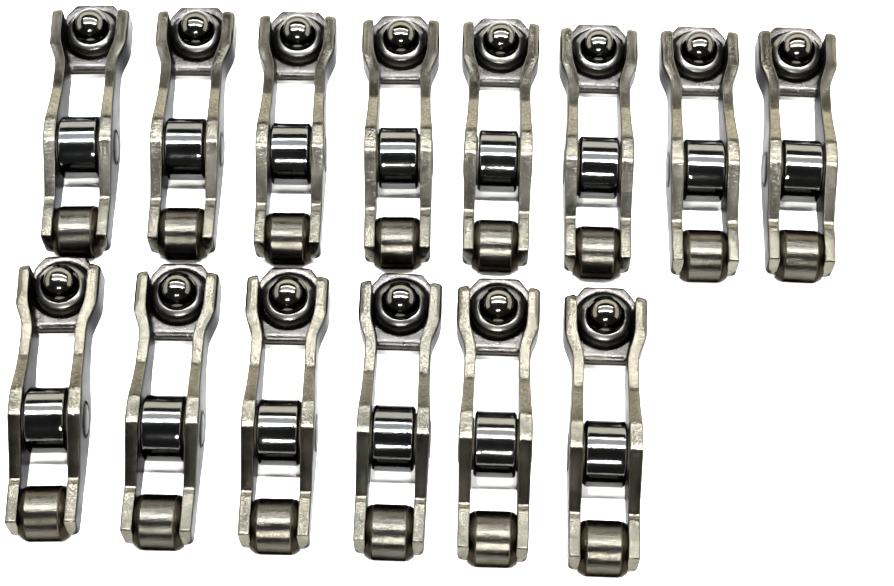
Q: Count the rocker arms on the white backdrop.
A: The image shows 14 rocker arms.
